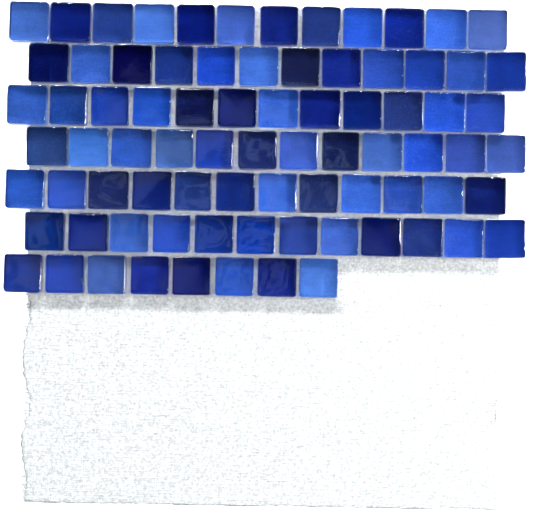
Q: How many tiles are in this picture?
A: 80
